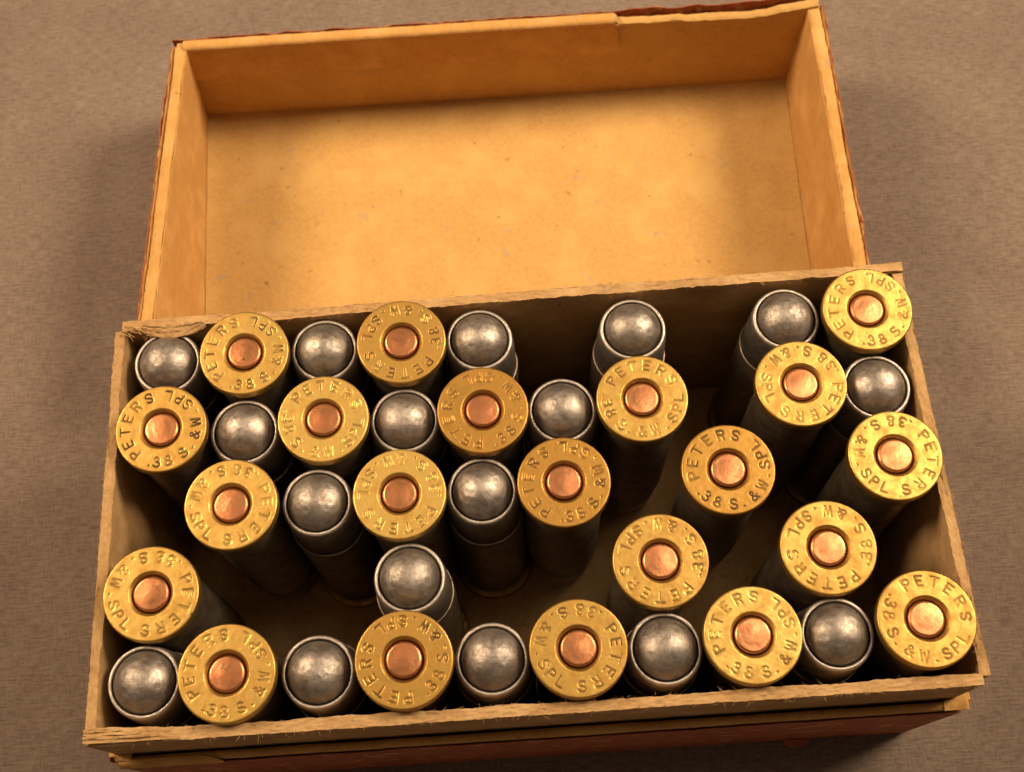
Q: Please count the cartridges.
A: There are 38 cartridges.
